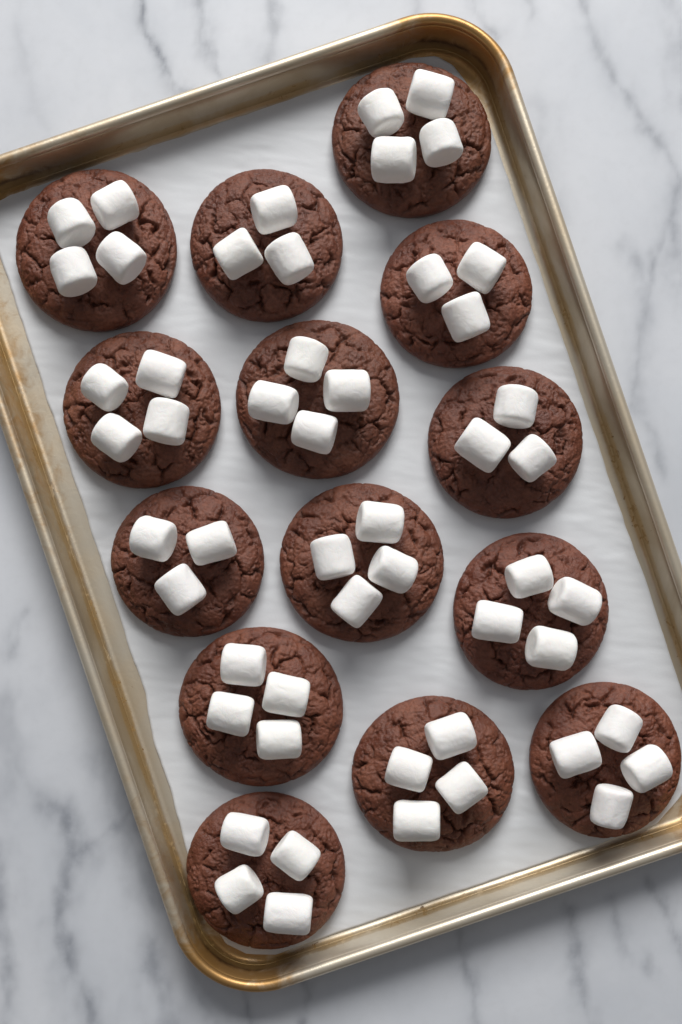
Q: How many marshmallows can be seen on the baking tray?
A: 52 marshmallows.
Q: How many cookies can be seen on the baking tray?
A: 14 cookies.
